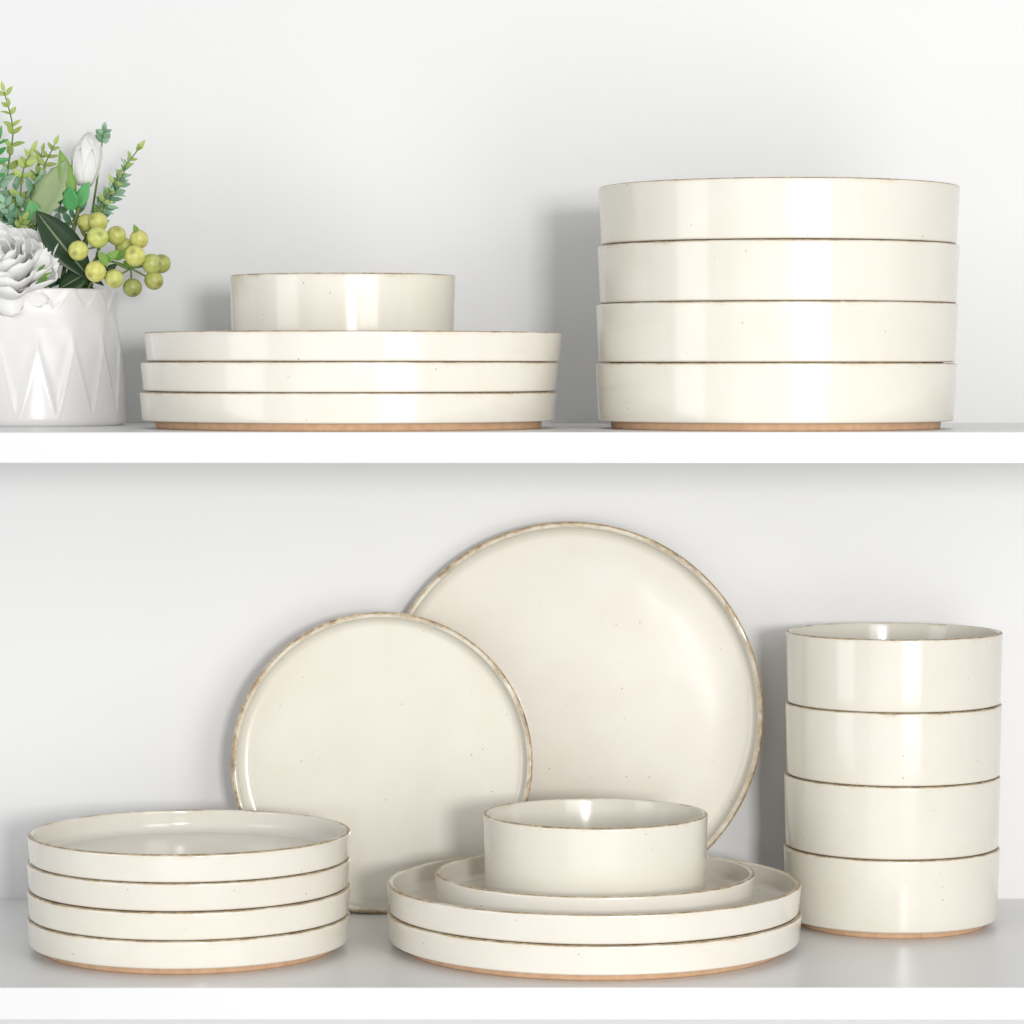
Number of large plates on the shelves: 6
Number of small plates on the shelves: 6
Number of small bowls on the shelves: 6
